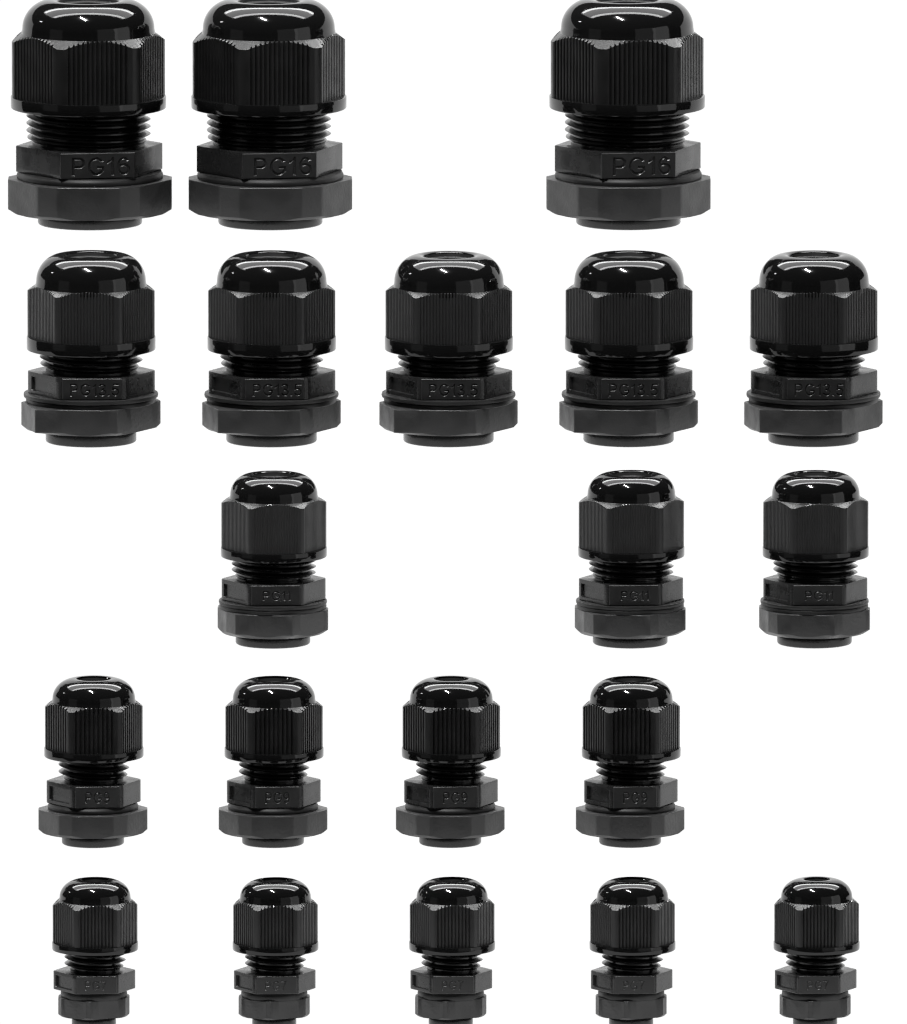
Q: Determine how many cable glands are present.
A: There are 20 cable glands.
